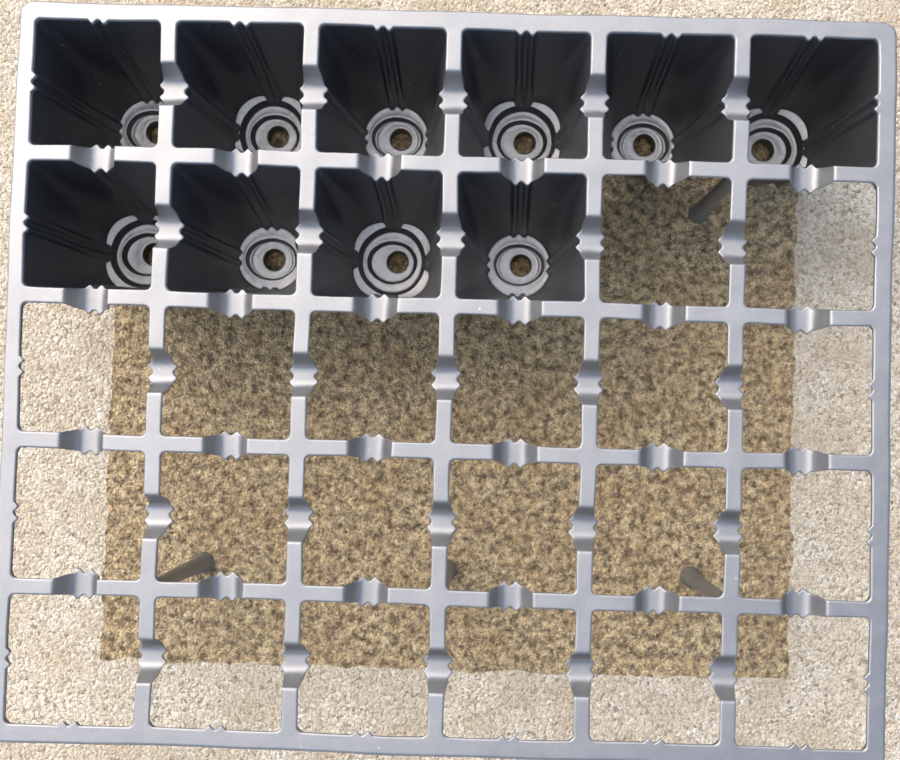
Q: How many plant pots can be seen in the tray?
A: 10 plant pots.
